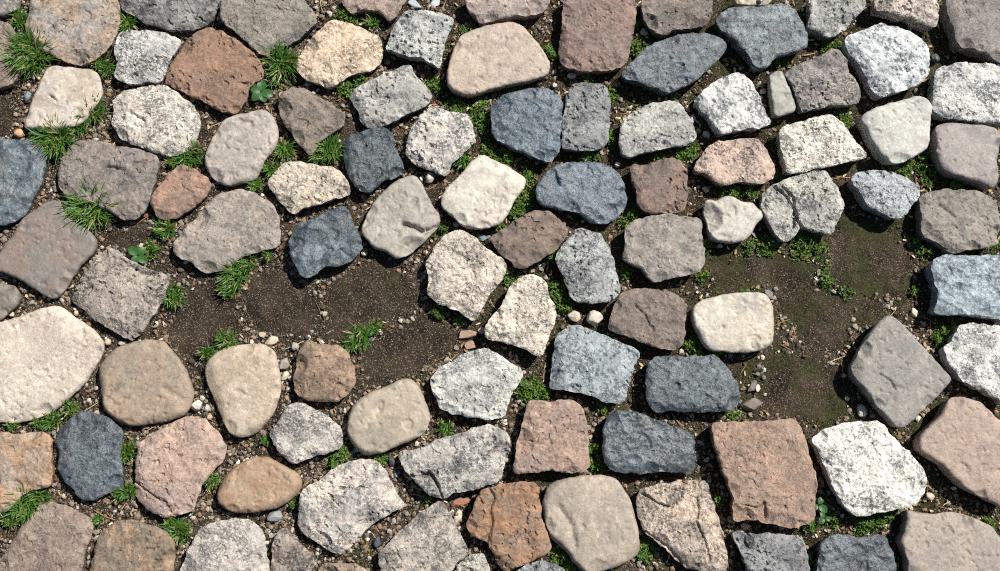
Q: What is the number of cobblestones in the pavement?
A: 100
